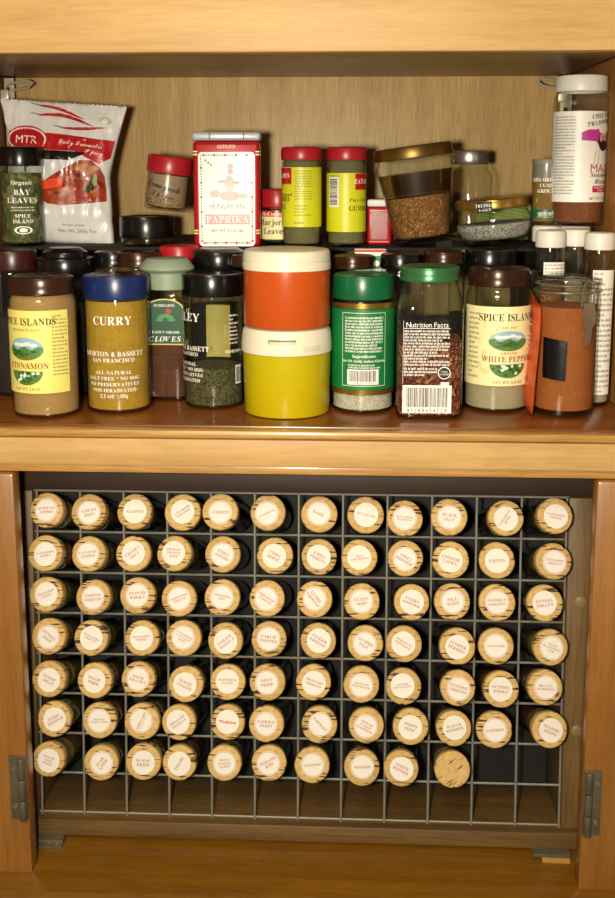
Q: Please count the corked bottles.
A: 82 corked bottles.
